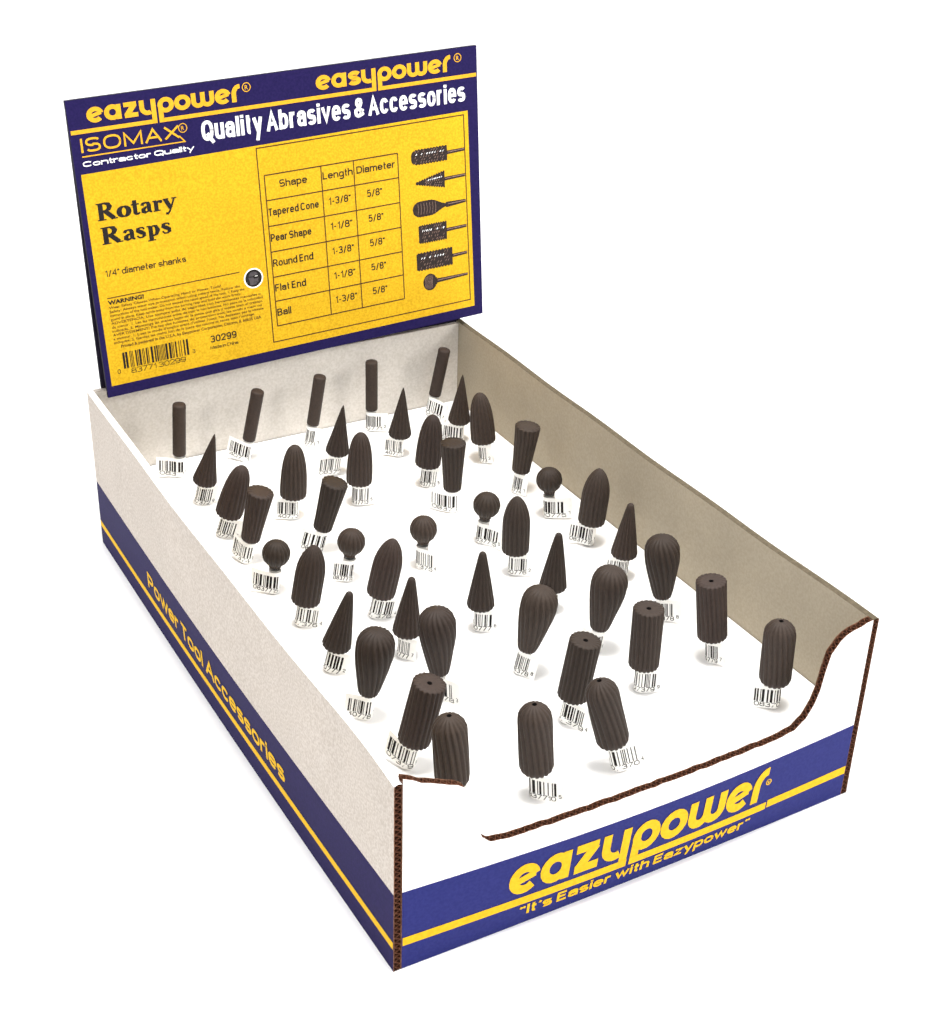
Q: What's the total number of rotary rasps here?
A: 45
